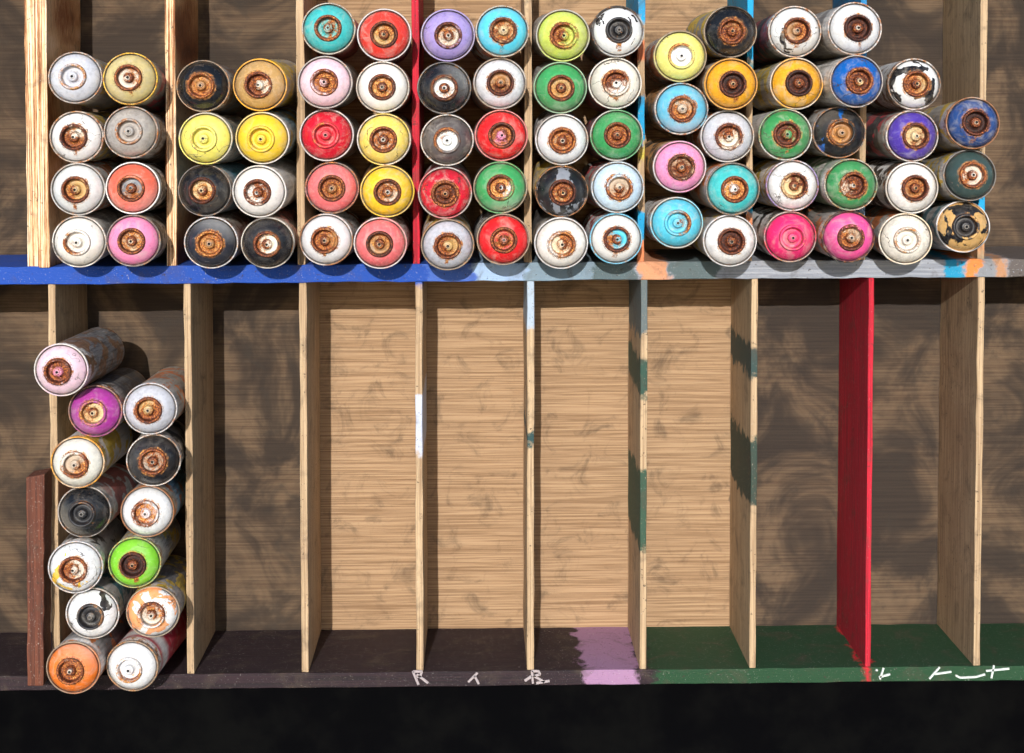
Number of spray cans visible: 85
